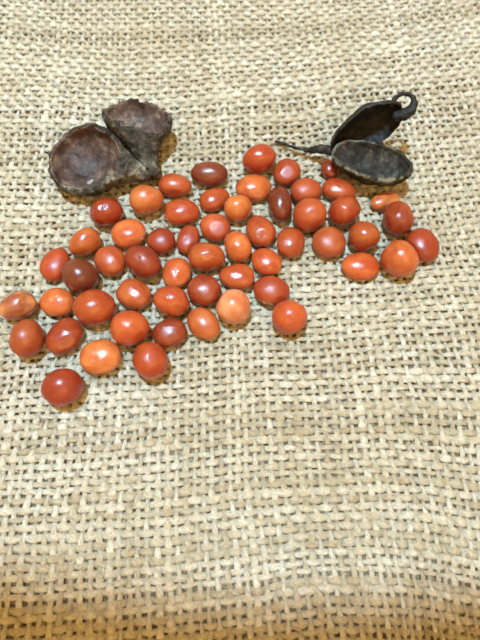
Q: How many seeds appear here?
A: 56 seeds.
